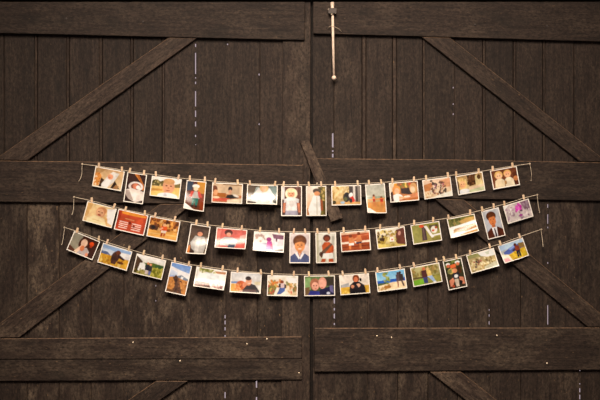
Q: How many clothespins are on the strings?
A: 84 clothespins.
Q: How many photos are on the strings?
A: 42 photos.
